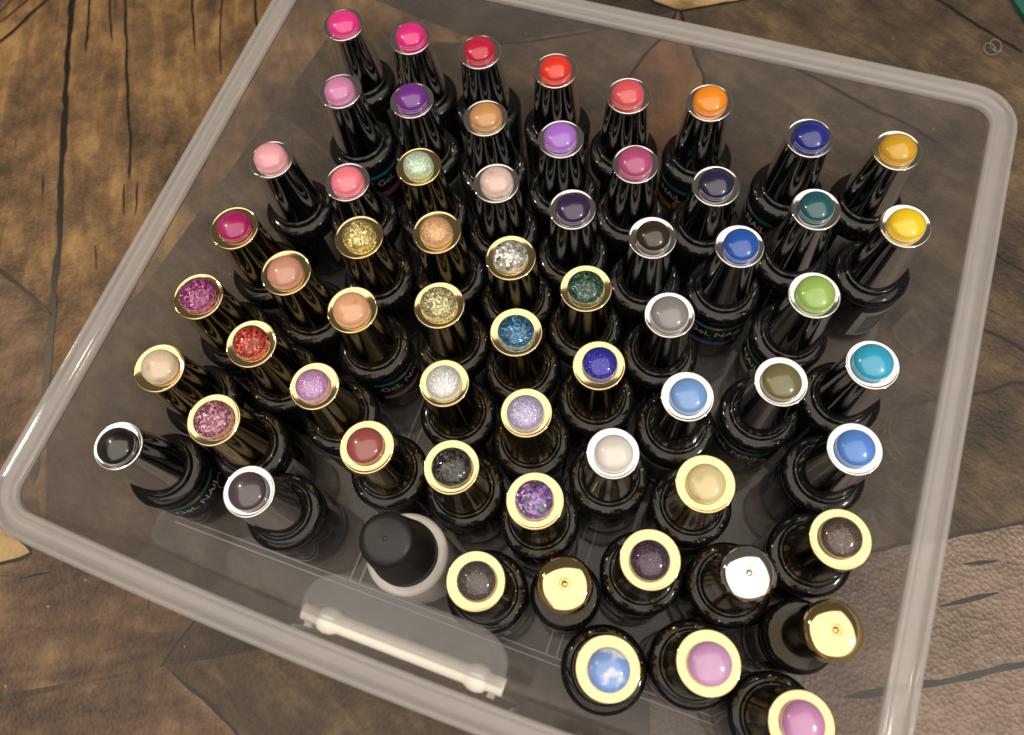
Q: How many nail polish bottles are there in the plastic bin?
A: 63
